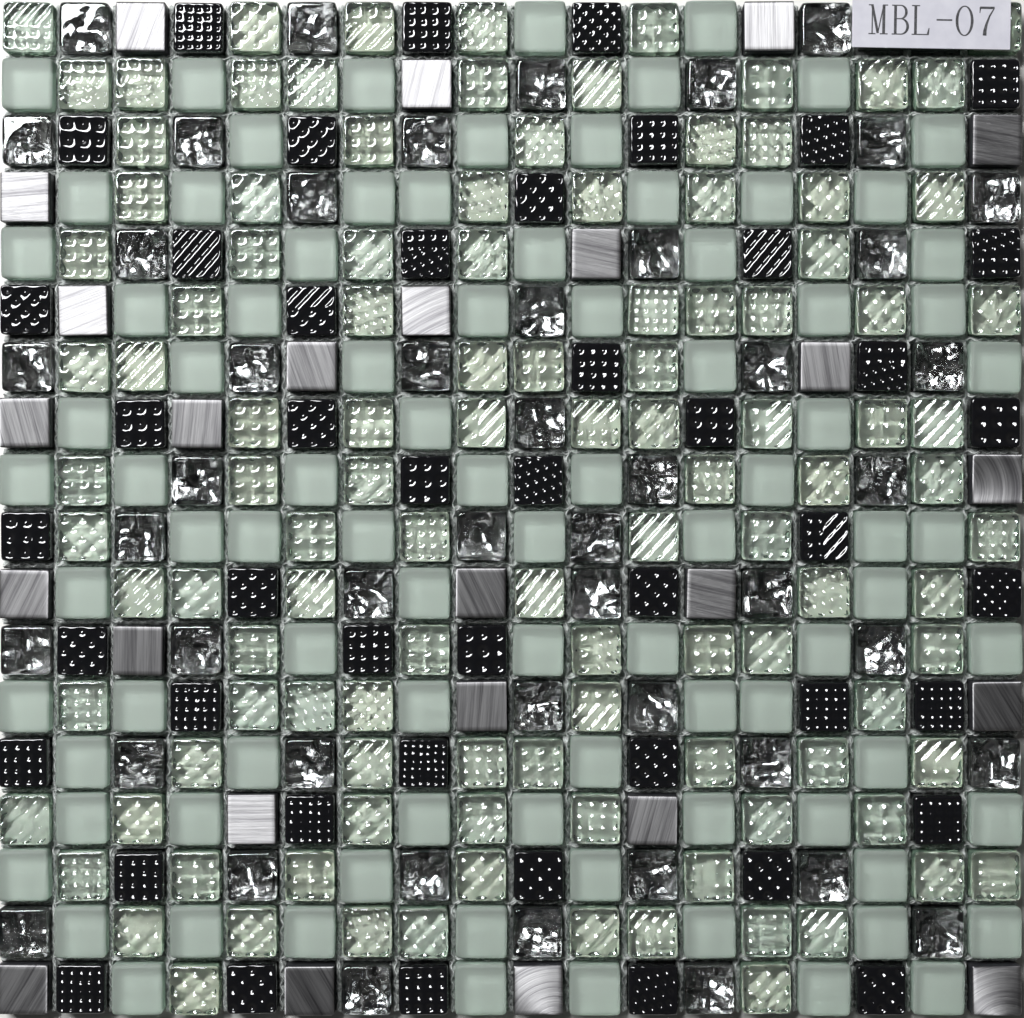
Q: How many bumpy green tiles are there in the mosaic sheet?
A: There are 113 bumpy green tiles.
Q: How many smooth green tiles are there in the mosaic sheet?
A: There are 89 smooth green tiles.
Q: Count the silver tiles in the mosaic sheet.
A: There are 73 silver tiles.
